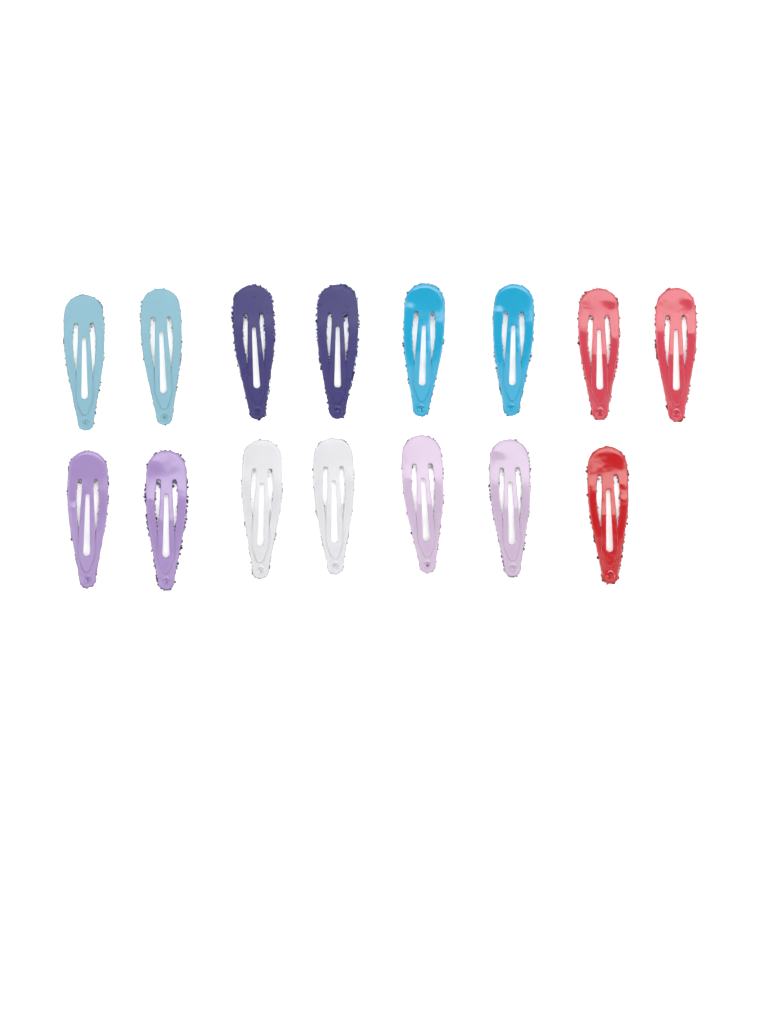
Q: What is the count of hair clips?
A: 15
